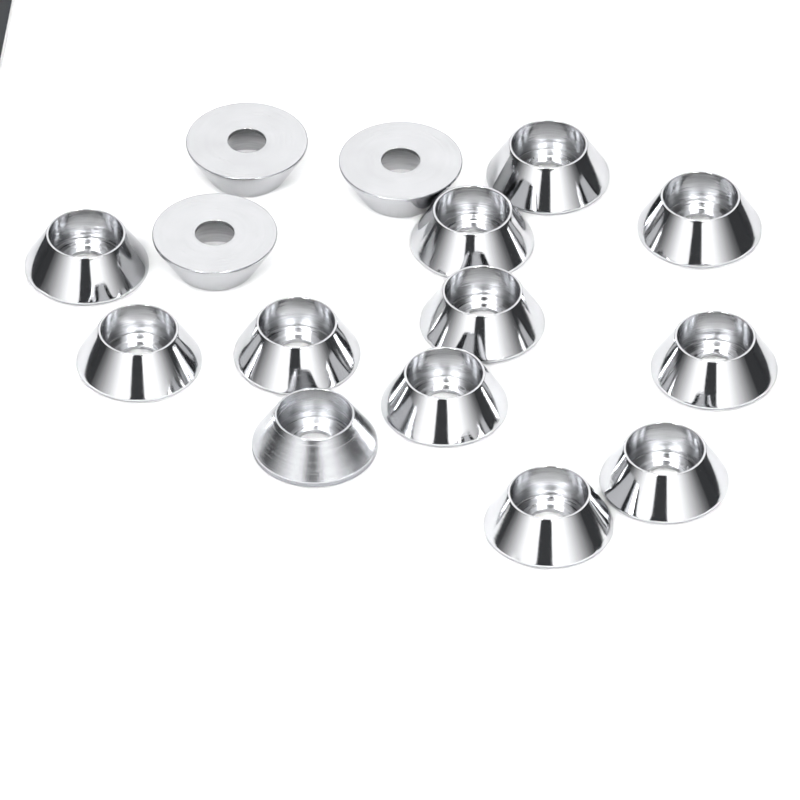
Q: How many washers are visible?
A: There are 15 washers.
